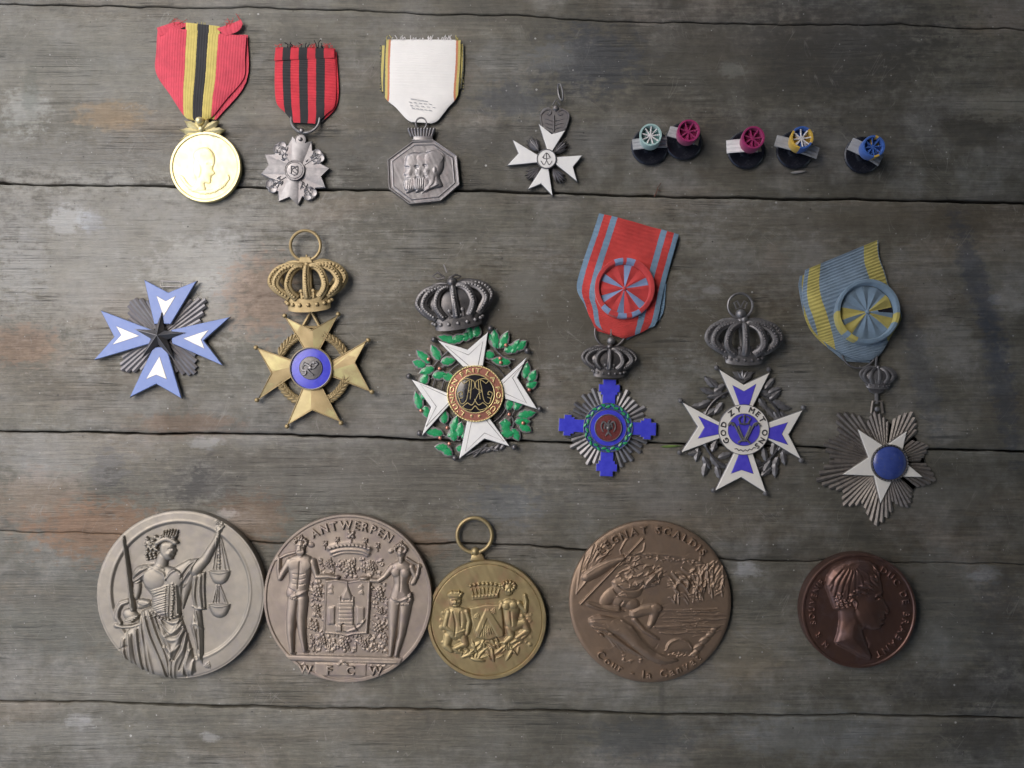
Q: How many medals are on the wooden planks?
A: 15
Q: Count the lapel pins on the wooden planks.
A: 5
